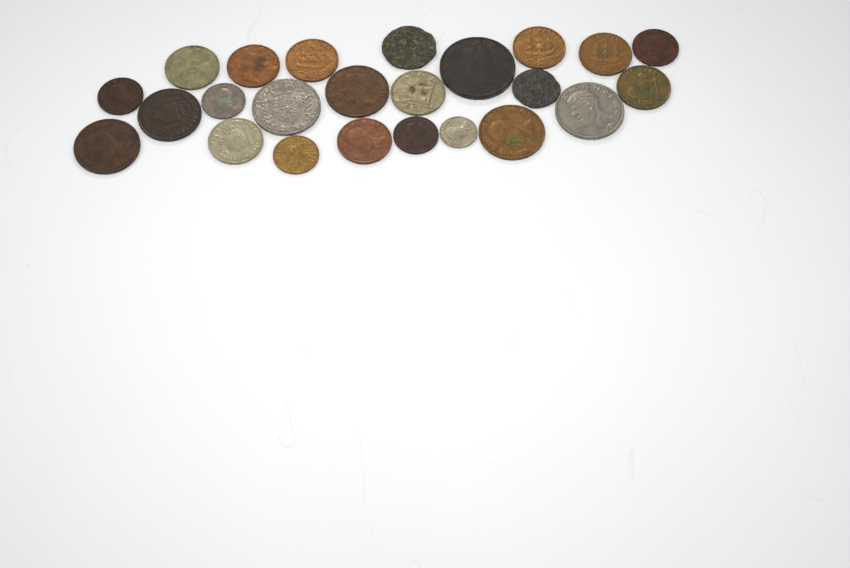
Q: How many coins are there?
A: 24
